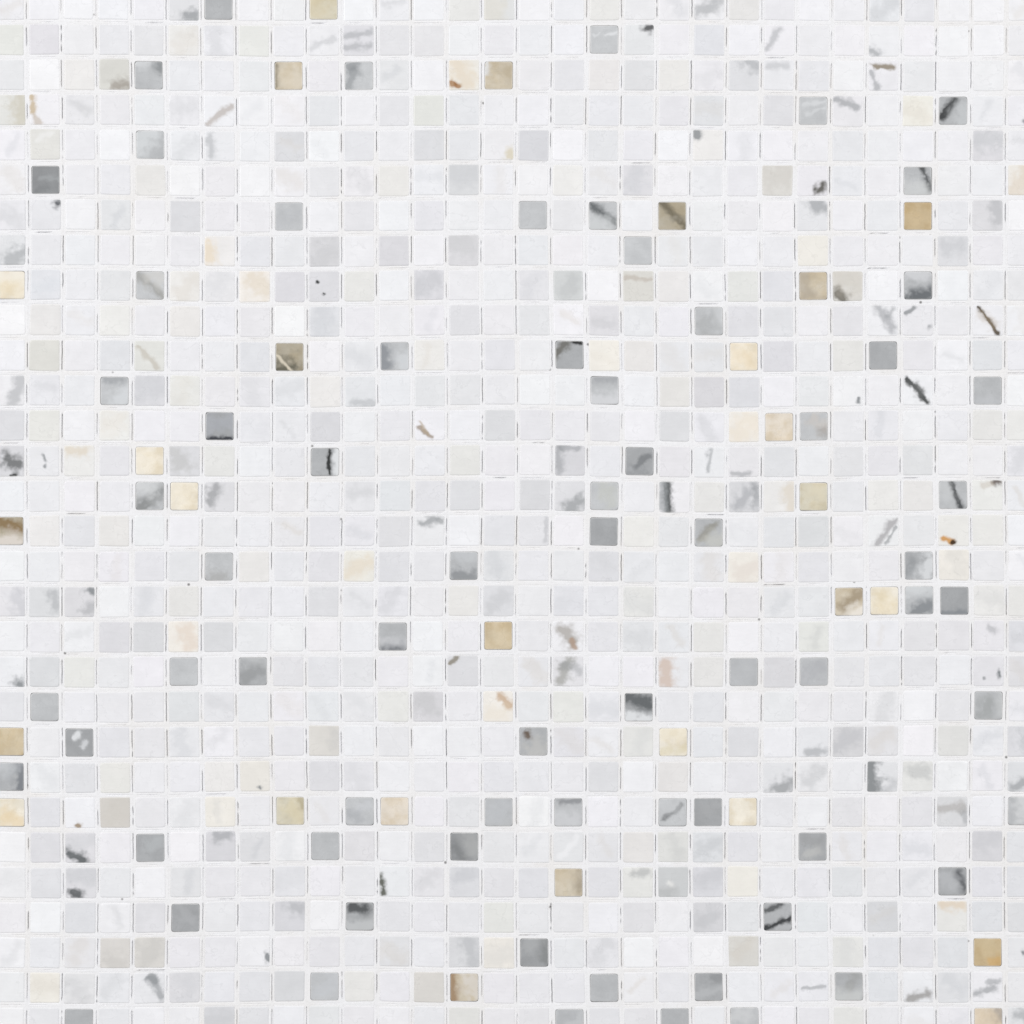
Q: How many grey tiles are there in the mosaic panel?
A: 70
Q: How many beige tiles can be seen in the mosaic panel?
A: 27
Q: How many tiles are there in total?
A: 97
